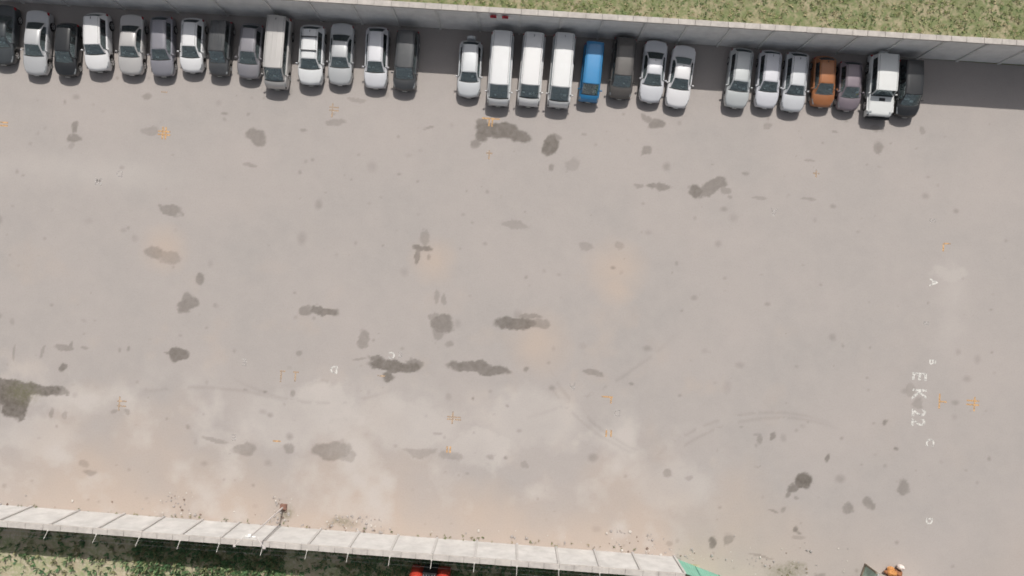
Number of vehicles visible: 29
